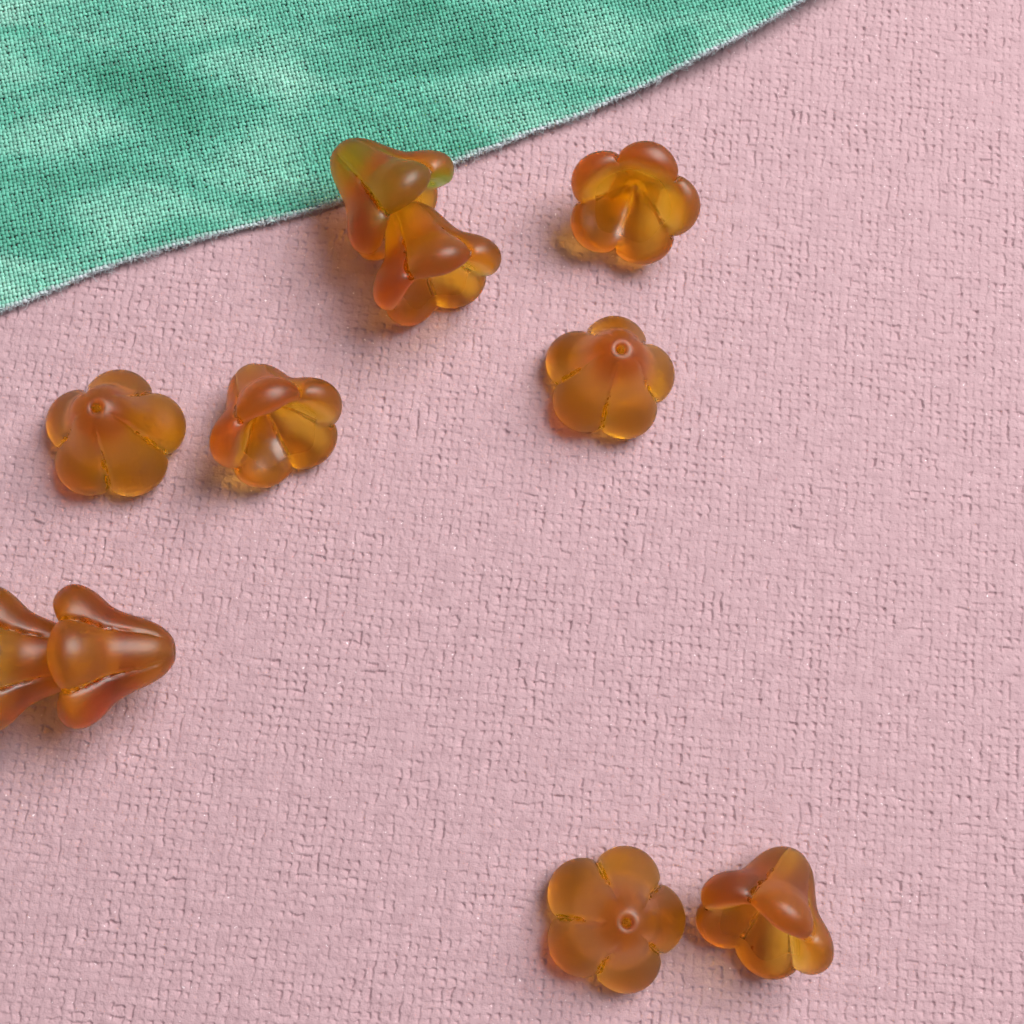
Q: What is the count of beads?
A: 10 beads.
